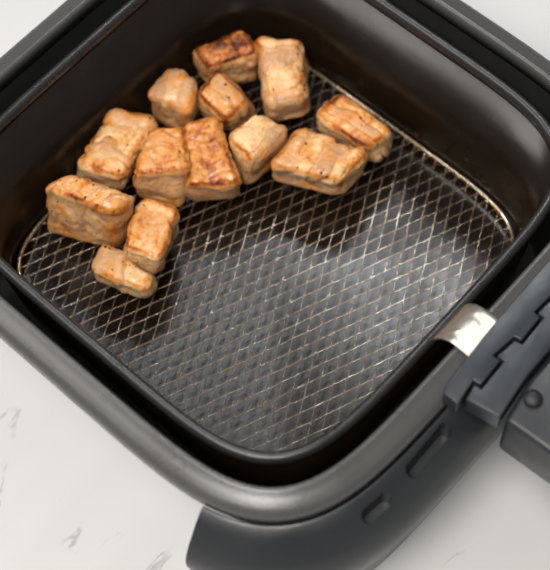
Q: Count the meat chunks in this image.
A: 13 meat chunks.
